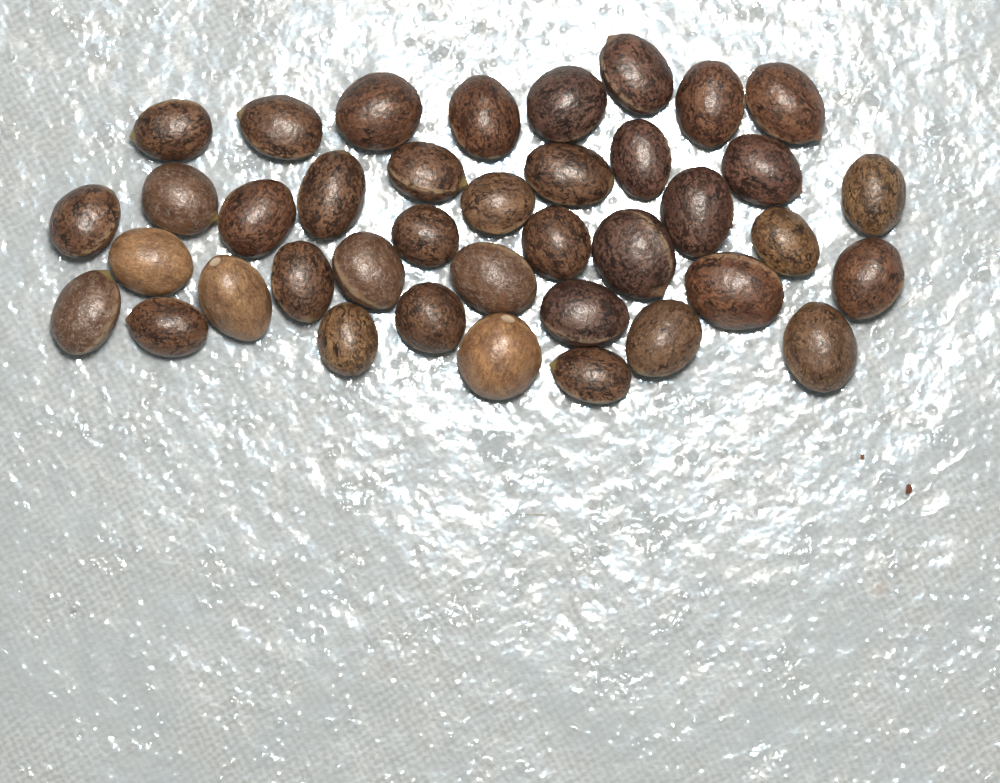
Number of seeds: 39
